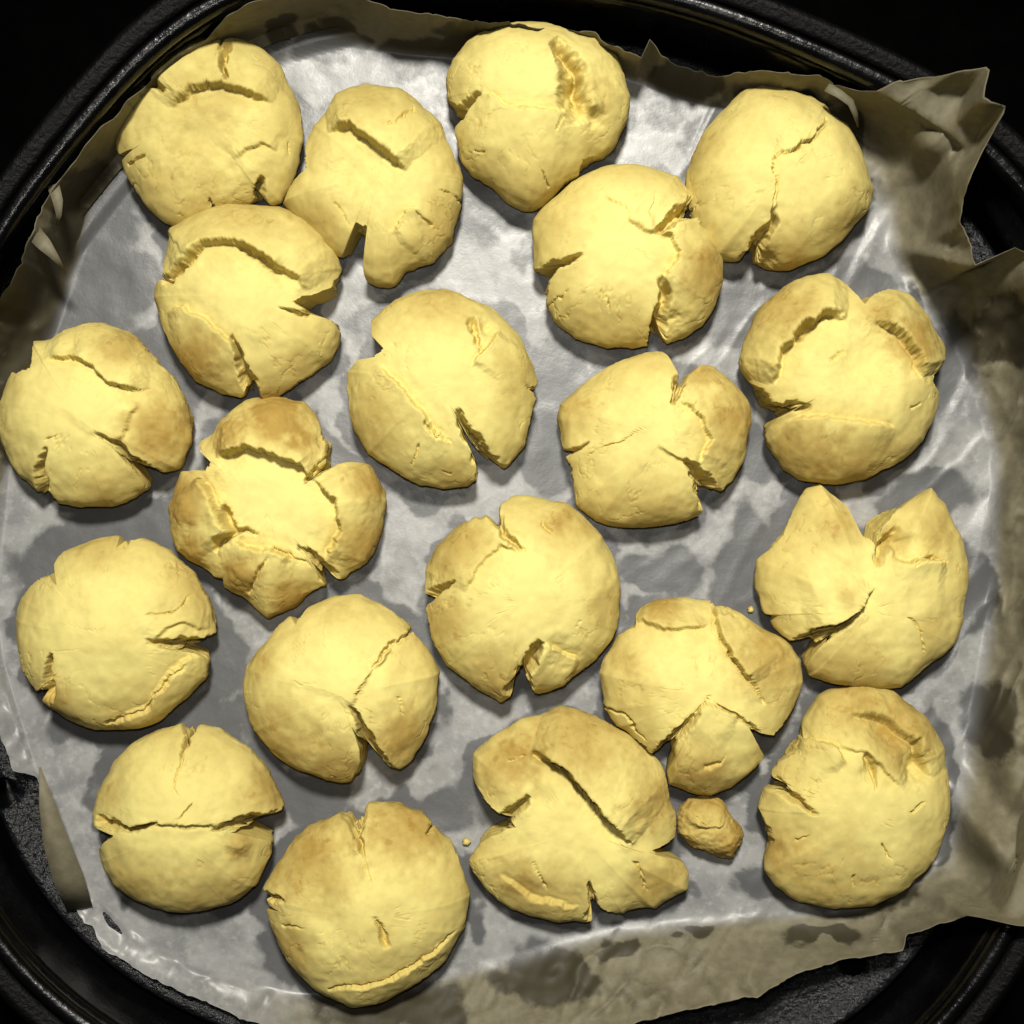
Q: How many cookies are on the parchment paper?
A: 20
